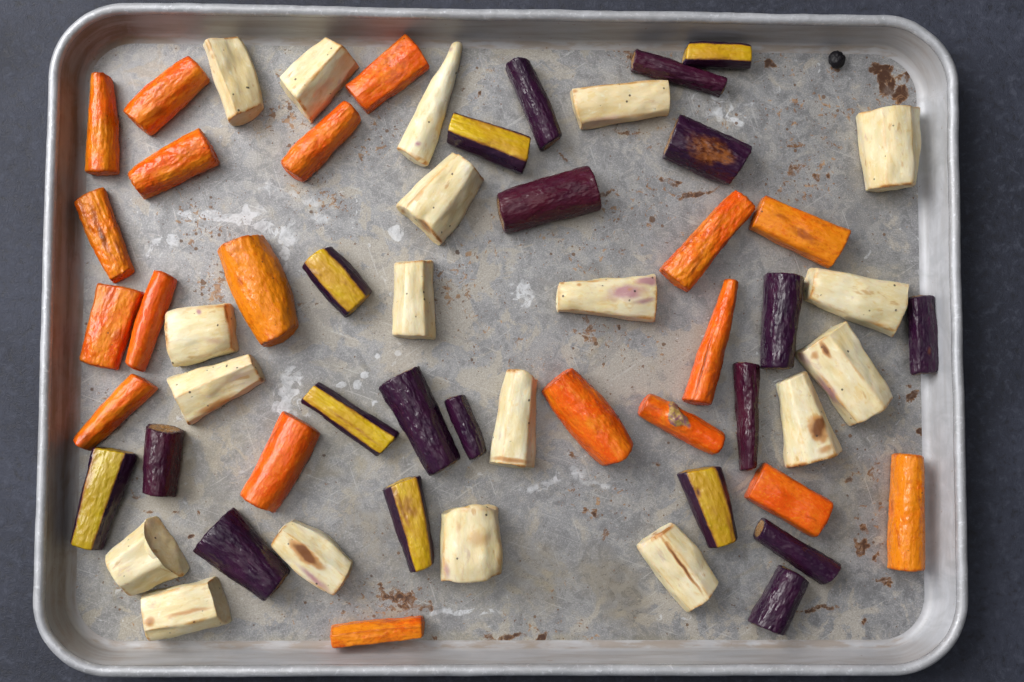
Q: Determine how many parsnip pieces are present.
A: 19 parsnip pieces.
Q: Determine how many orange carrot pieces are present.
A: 19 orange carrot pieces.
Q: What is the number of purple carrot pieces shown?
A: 13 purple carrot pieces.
